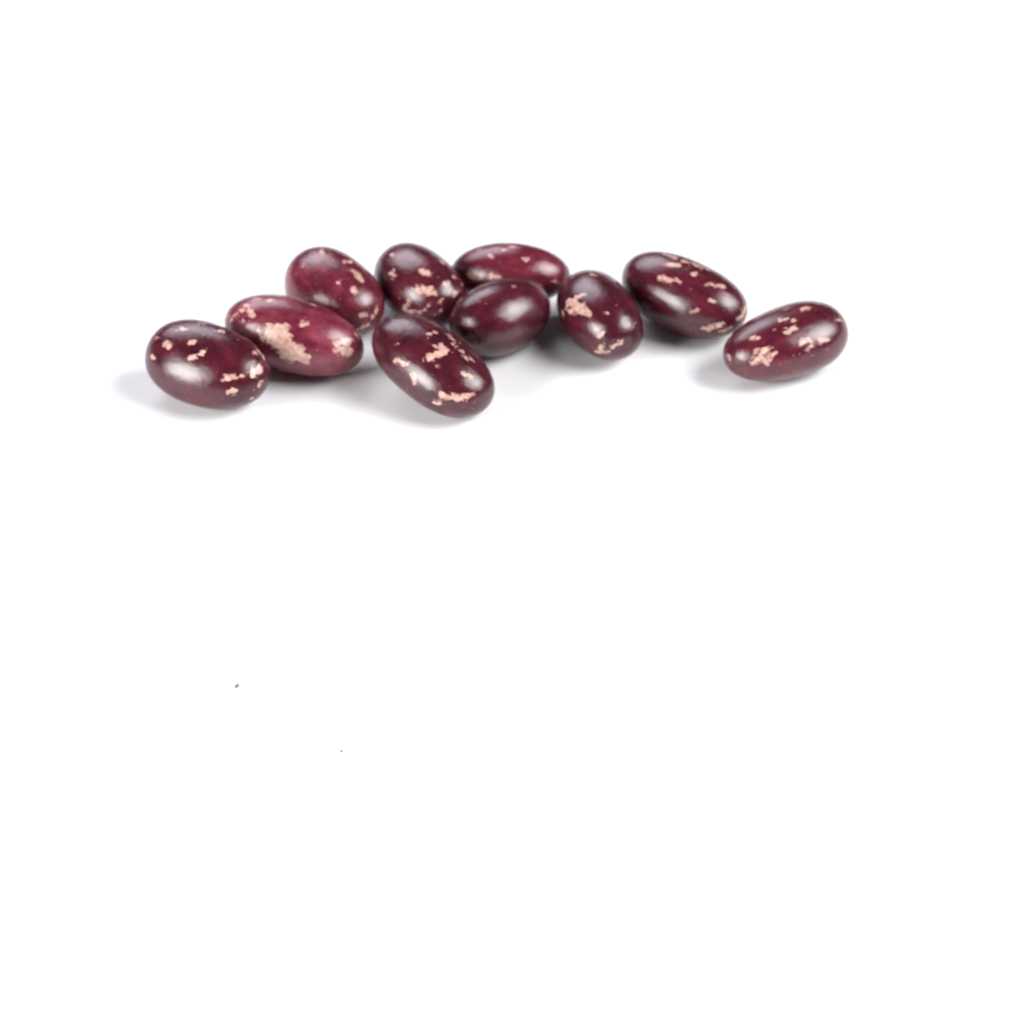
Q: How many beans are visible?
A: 10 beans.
